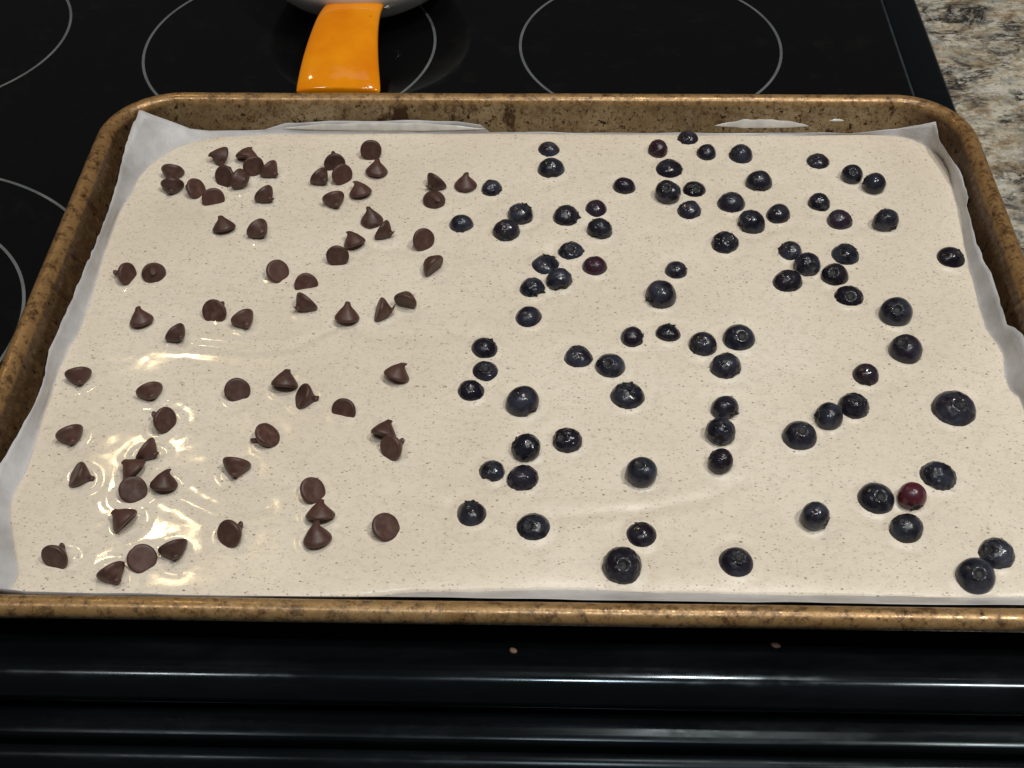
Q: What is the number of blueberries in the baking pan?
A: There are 83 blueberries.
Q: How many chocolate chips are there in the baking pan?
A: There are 69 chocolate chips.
